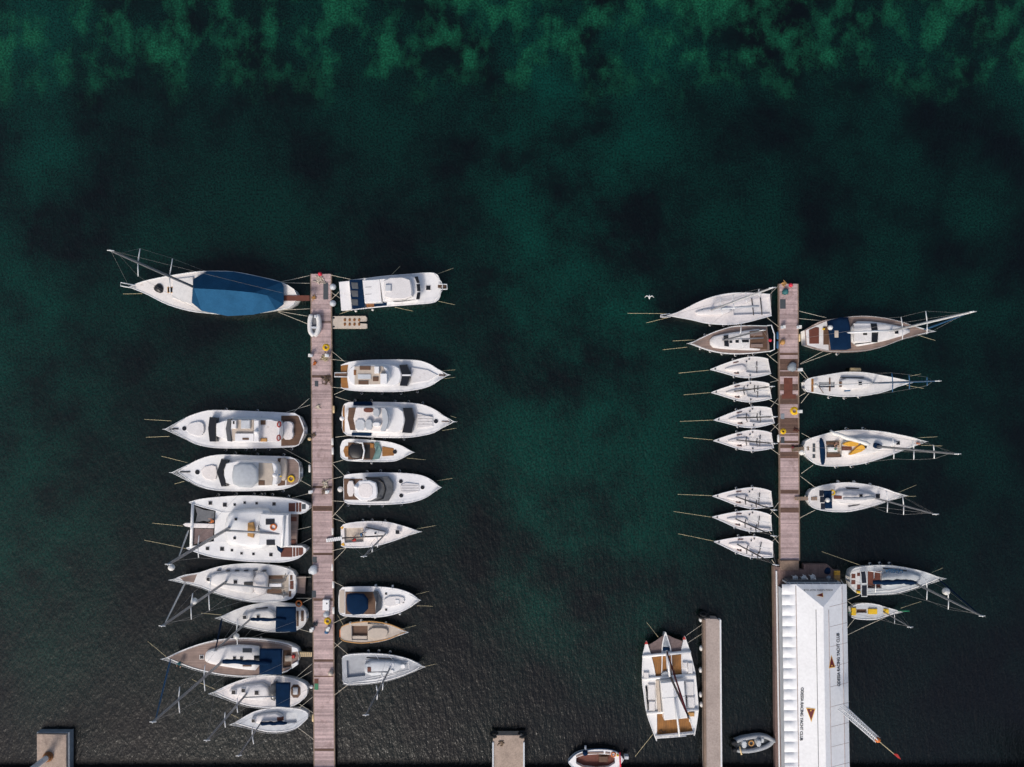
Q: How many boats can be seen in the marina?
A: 37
